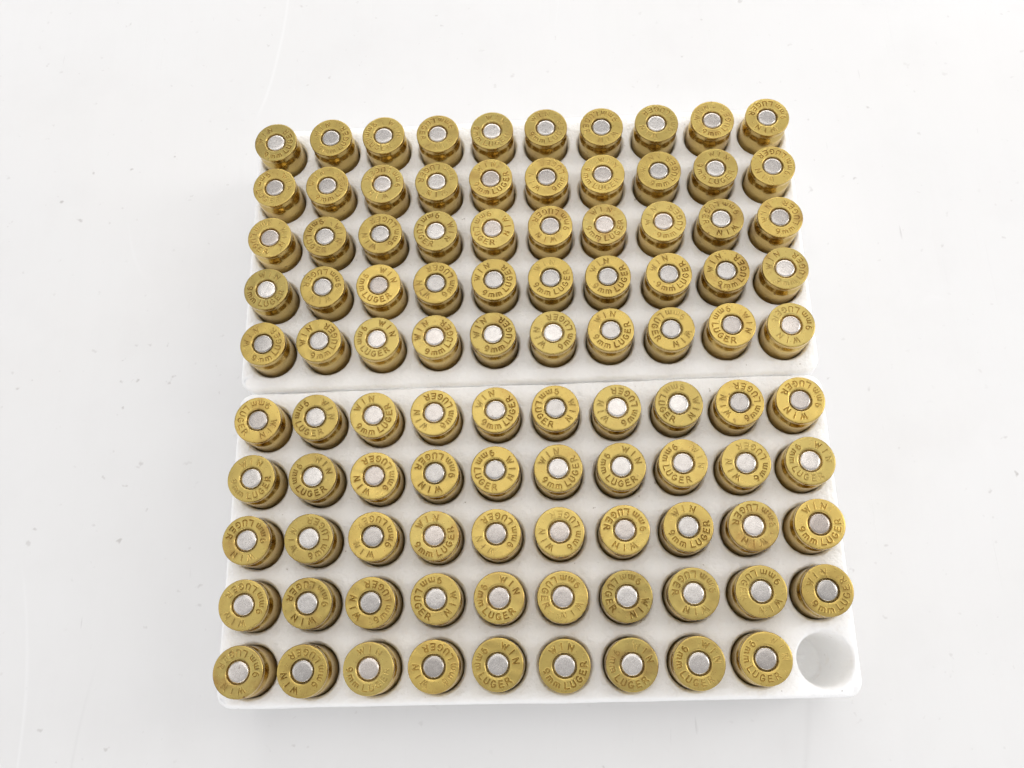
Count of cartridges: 99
